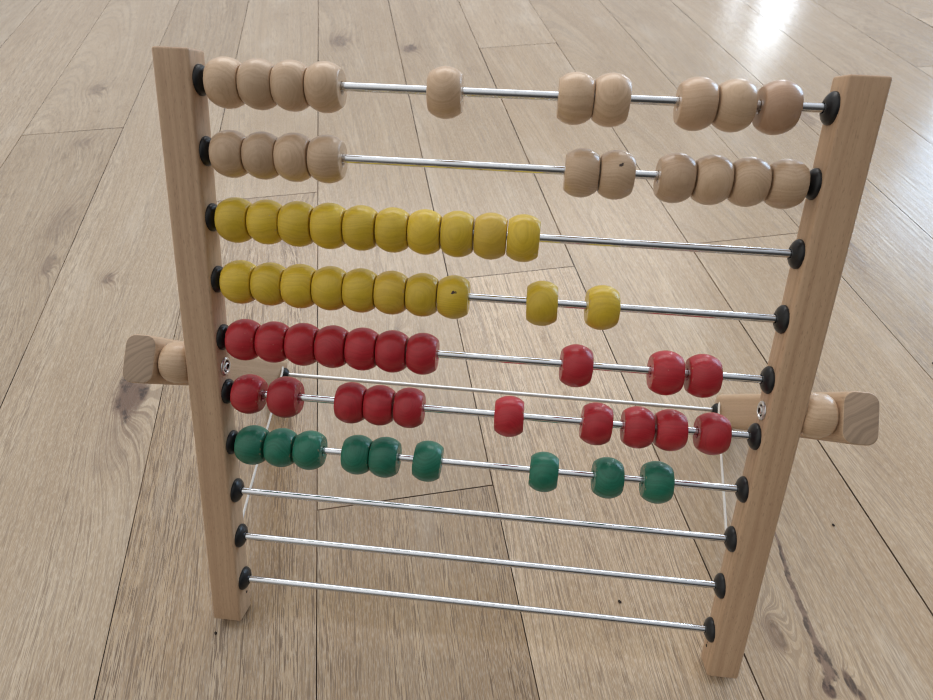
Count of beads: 69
